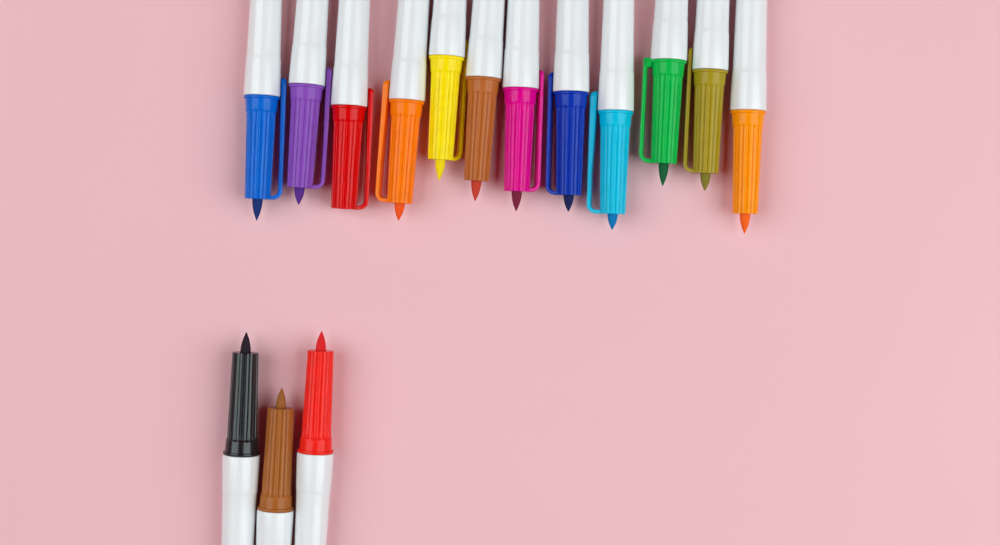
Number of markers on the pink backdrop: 15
